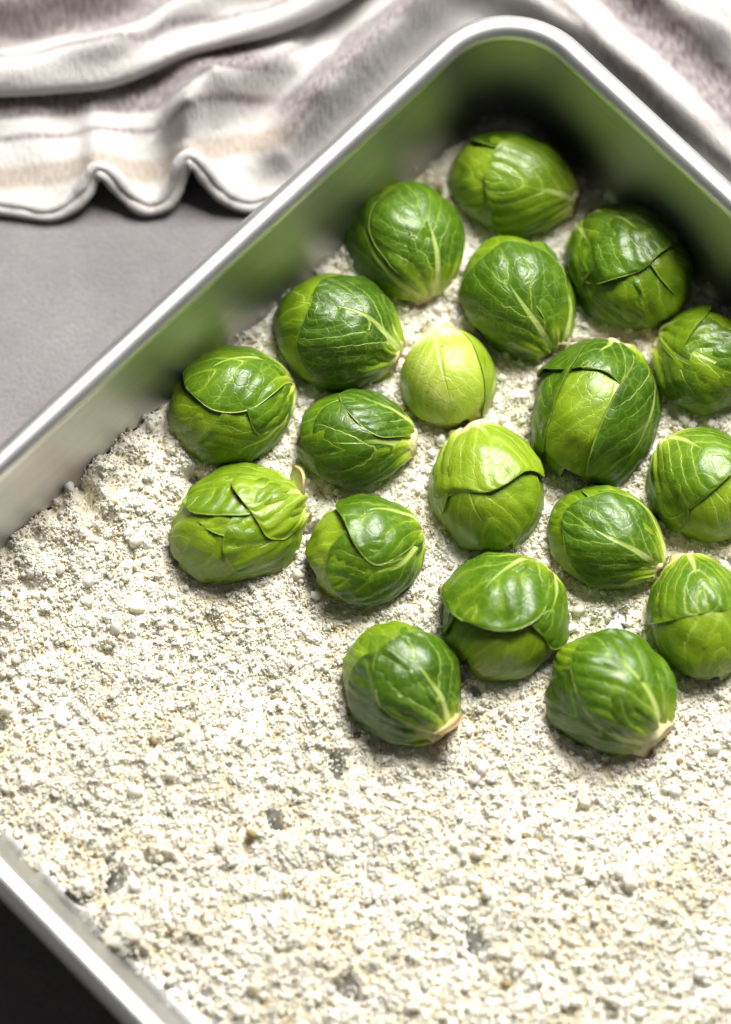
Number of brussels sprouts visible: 19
